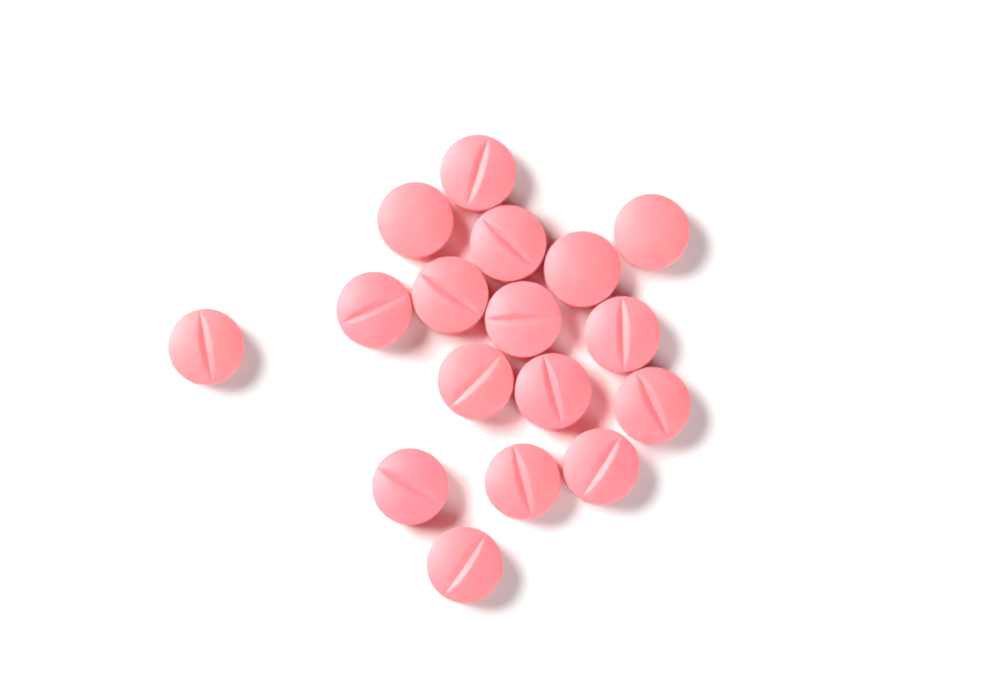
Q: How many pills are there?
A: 17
